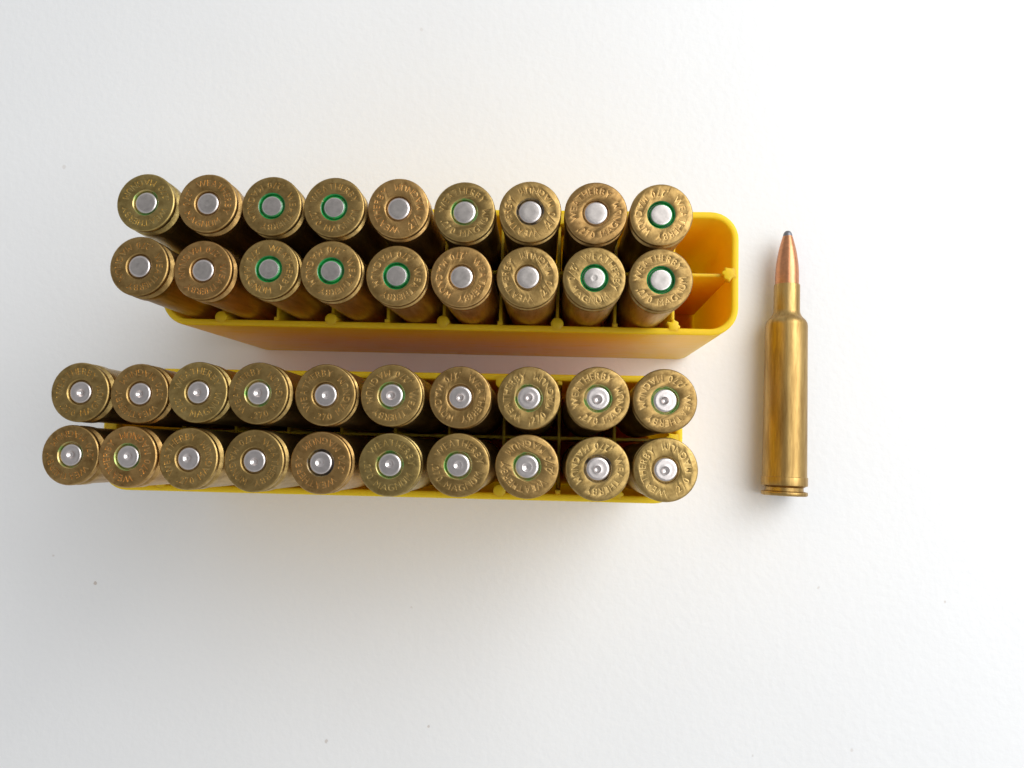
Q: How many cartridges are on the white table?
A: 39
